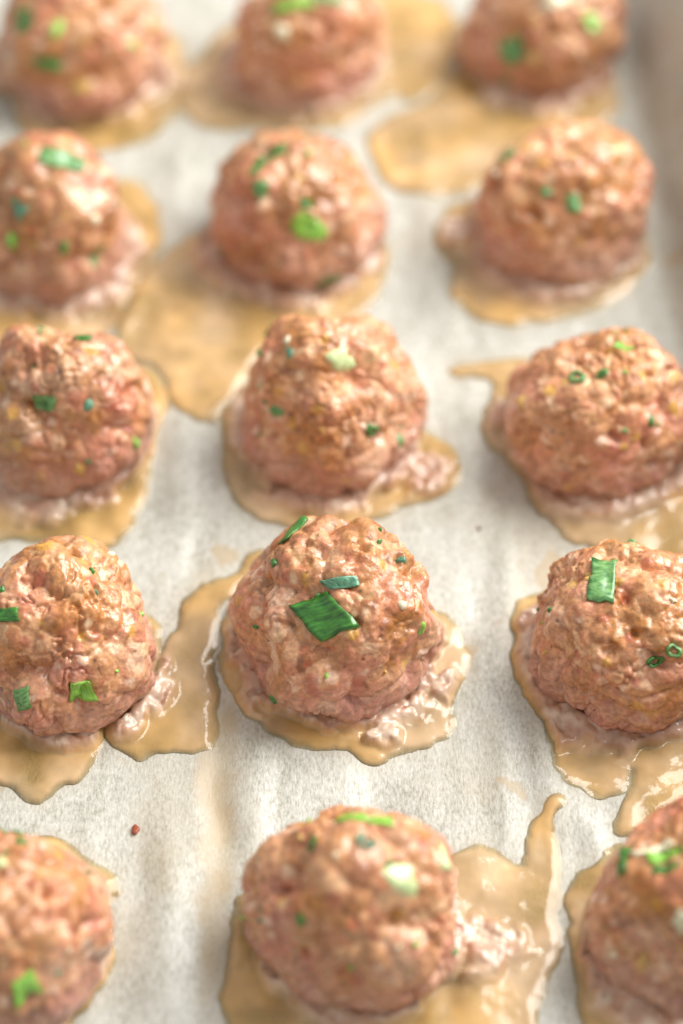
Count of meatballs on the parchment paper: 15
